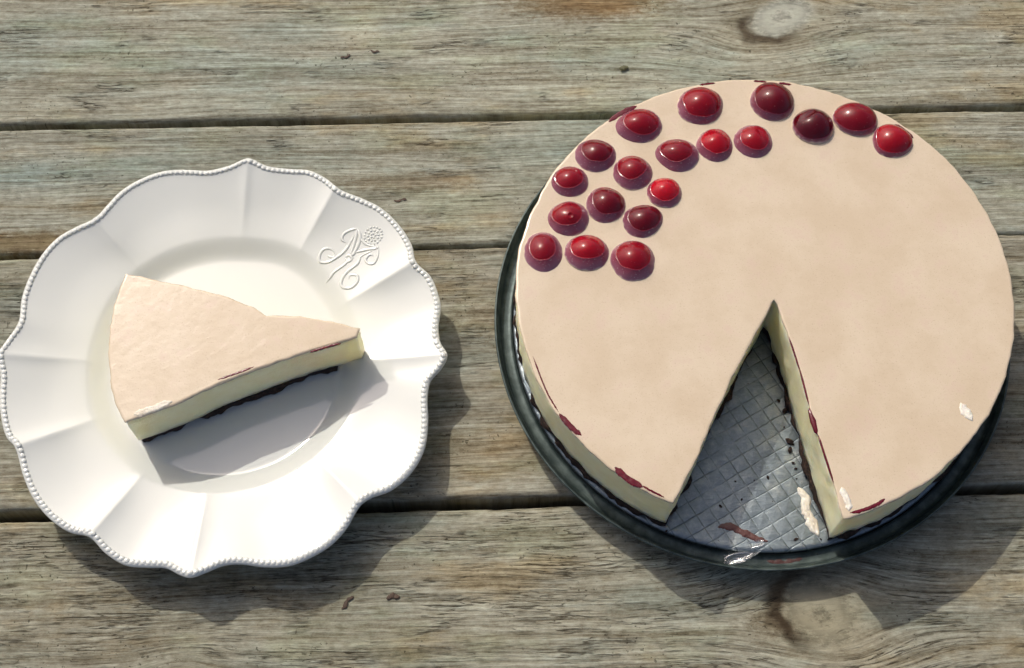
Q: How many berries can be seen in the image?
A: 19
